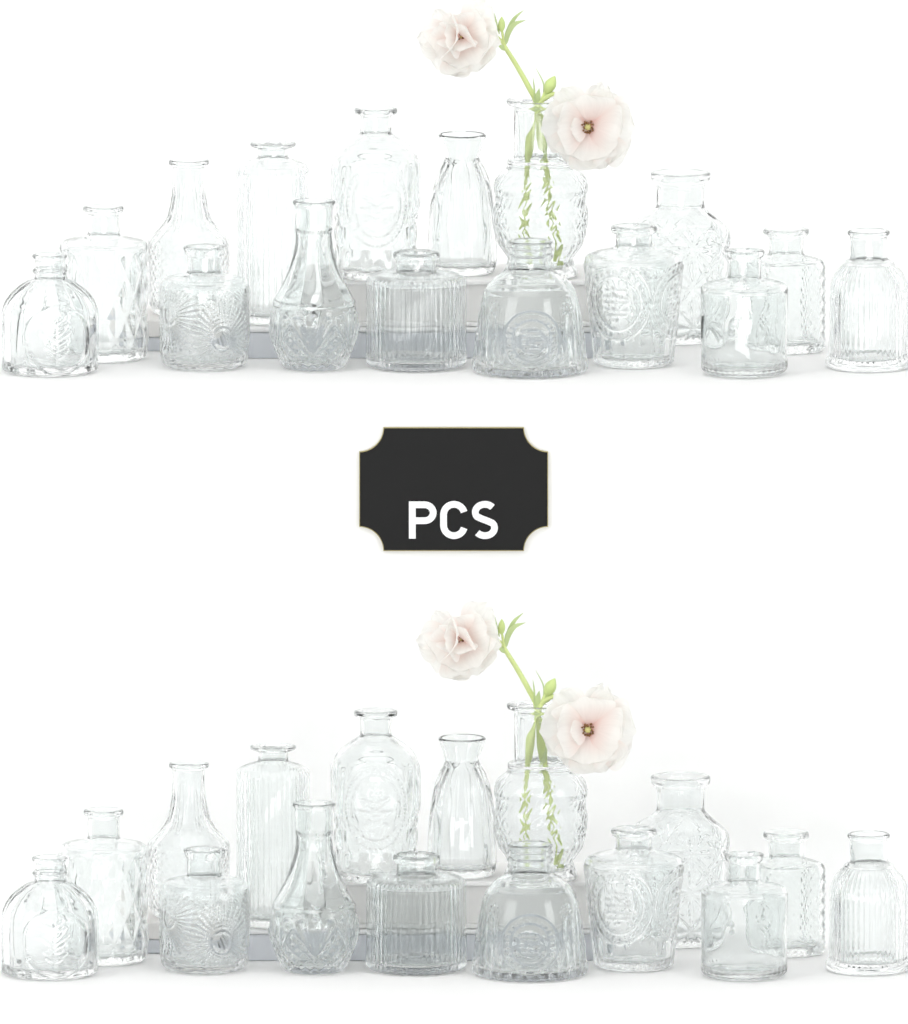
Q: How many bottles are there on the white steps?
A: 32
